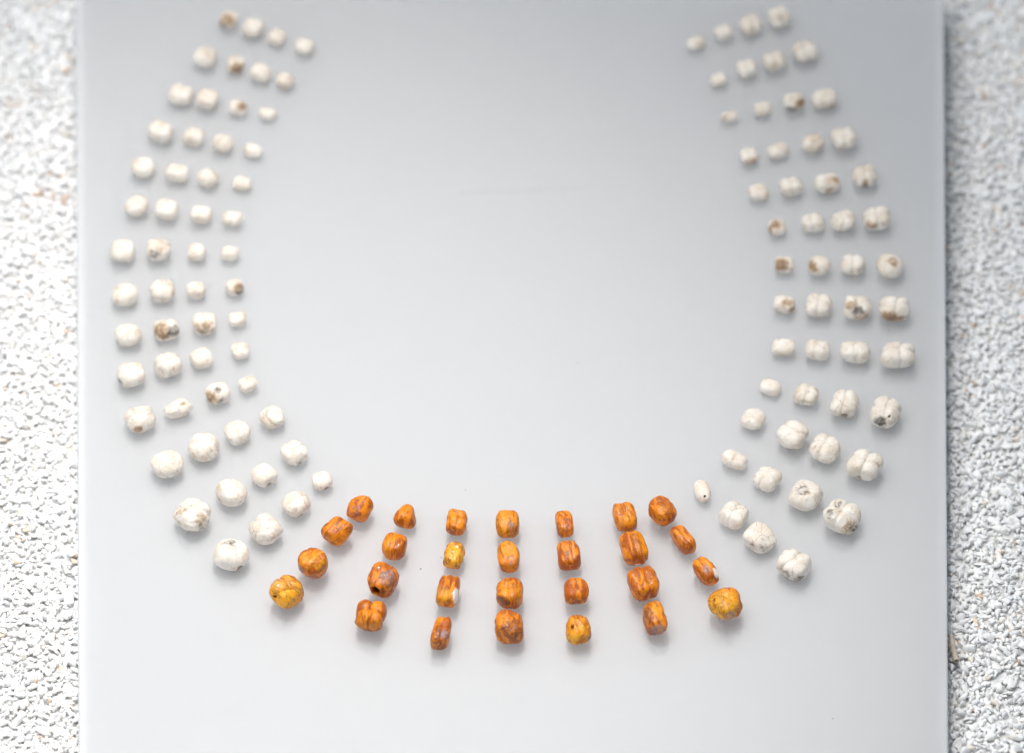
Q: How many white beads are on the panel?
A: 108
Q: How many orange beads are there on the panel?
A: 28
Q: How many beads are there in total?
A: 136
